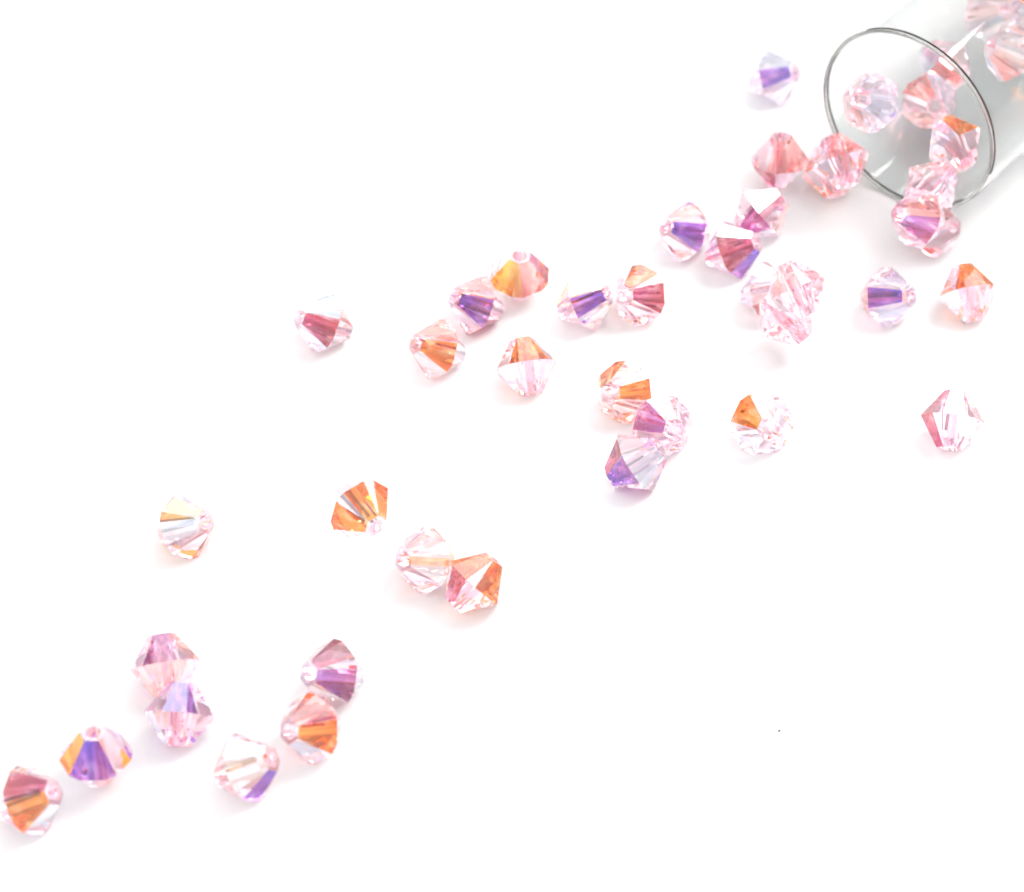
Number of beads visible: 45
